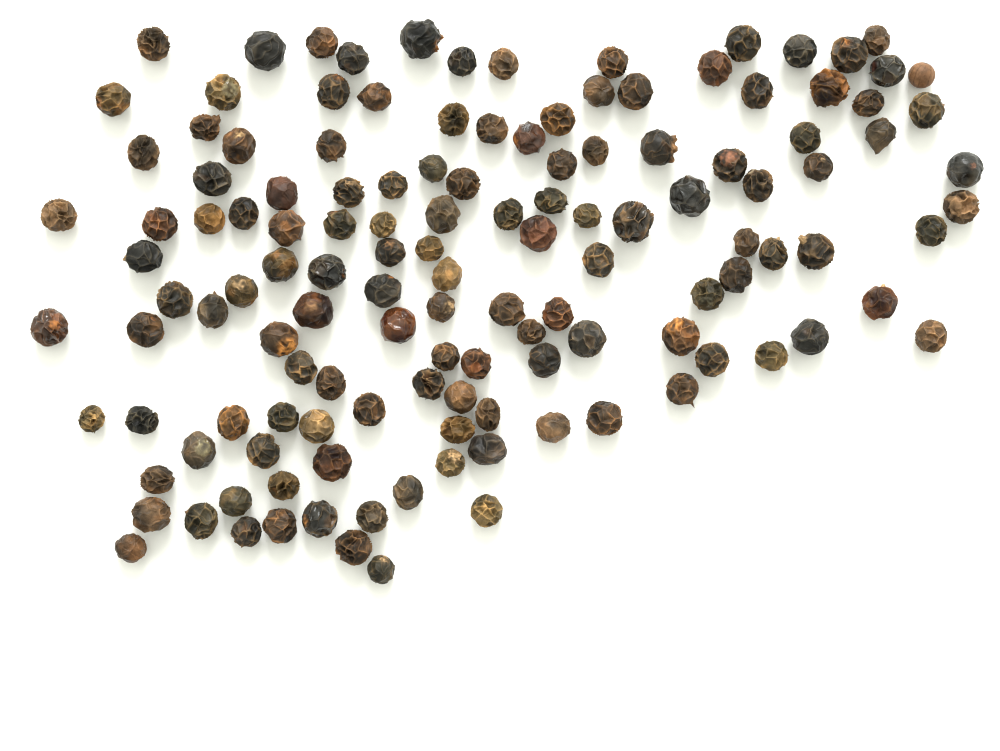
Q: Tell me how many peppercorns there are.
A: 133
